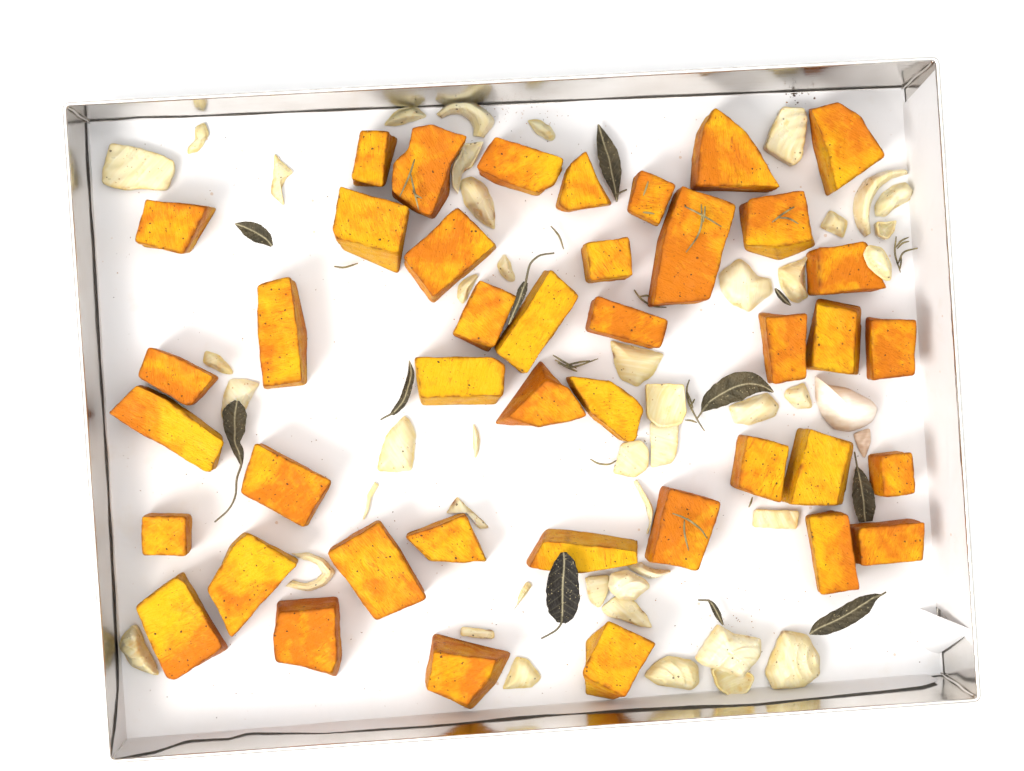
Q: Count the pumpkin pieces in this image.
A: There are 42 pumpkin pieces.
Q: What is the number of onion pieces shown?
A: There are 45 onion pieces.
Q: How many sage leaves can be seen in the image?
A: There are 11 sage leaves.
